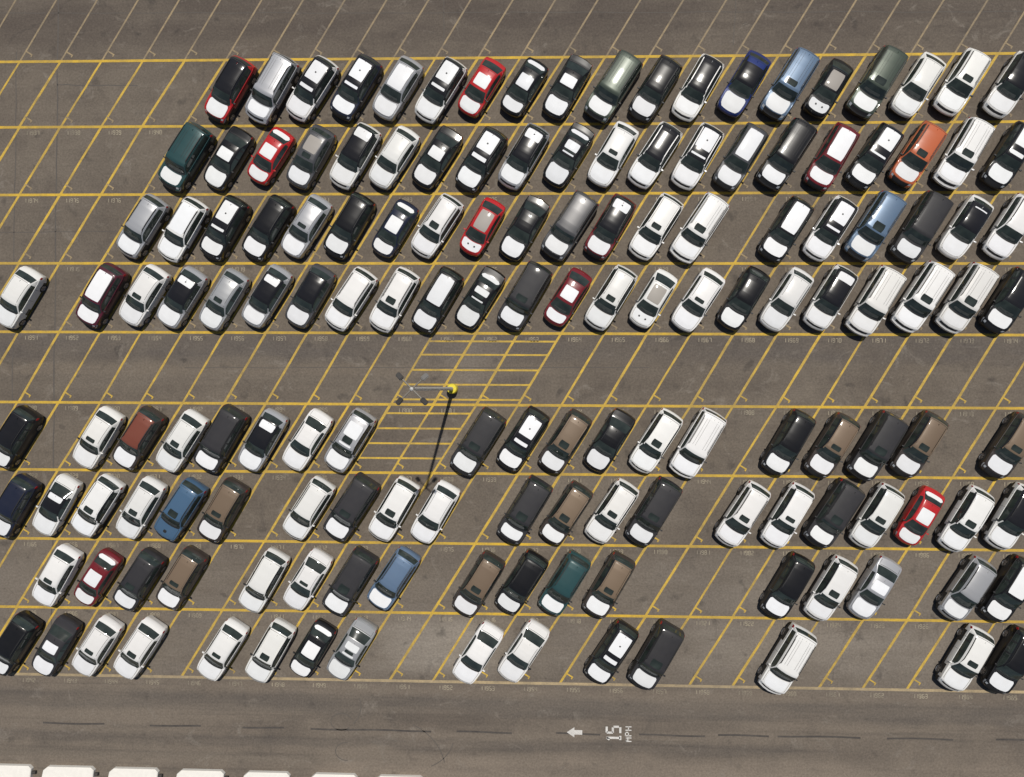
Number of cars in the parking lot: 154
